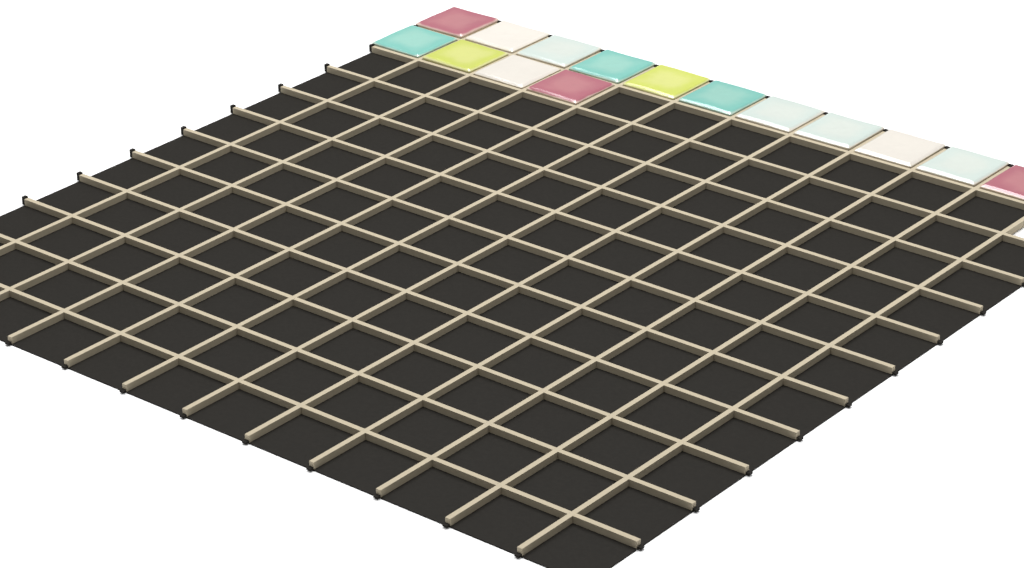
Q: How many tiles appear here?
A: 15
